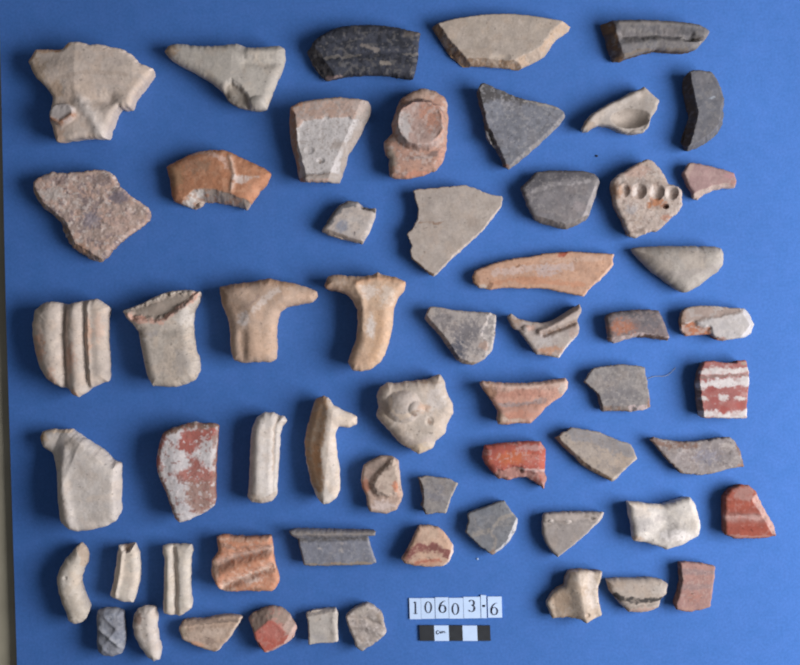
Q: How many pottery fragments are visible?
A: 59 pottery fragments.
